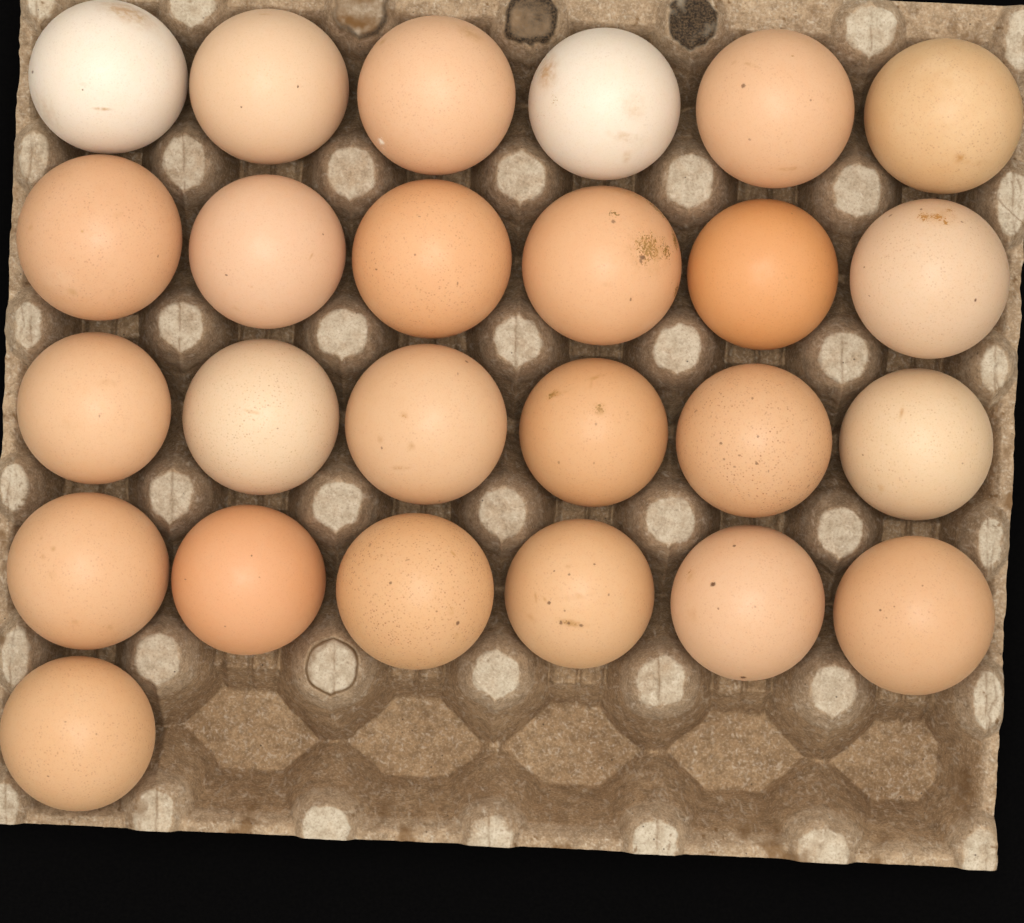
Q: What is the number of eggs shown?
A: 25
